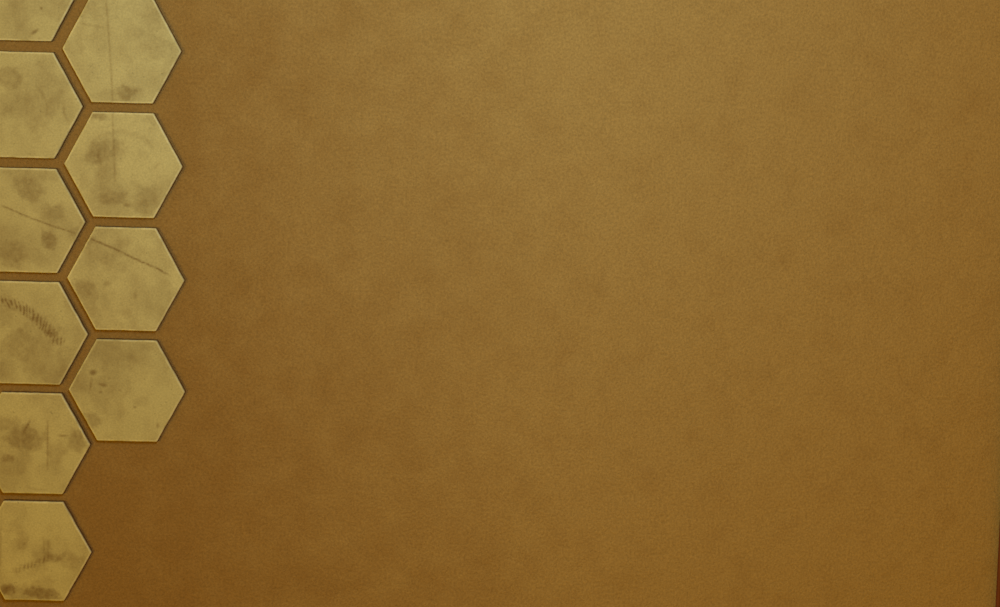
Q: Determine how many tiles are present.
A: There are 10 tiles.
